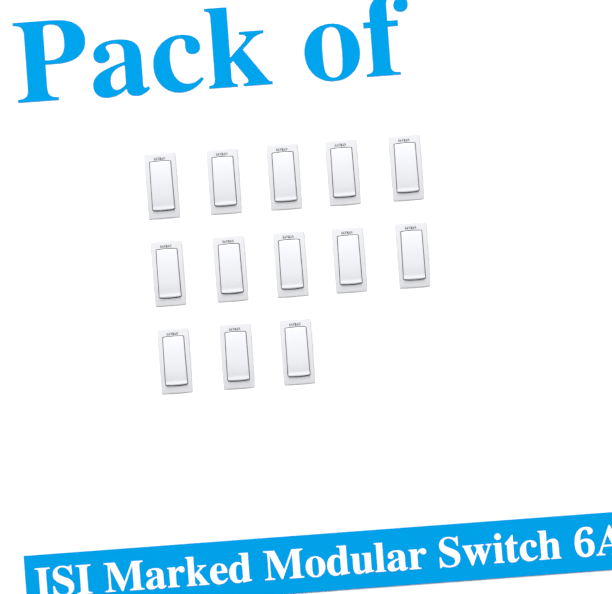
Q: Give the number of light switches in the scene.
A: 13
